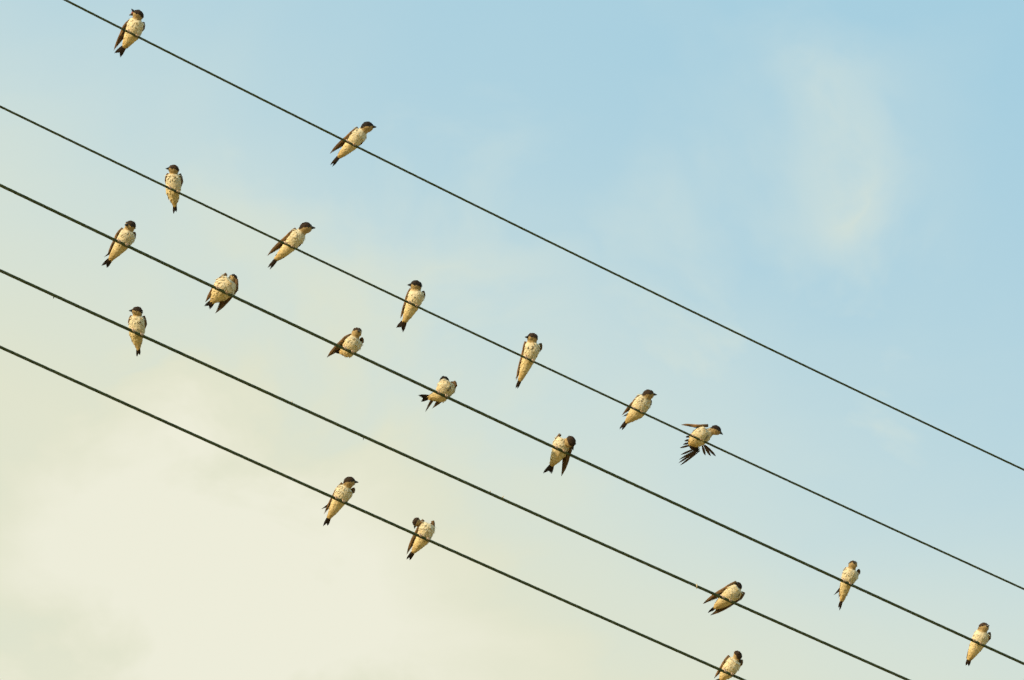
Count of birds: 20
